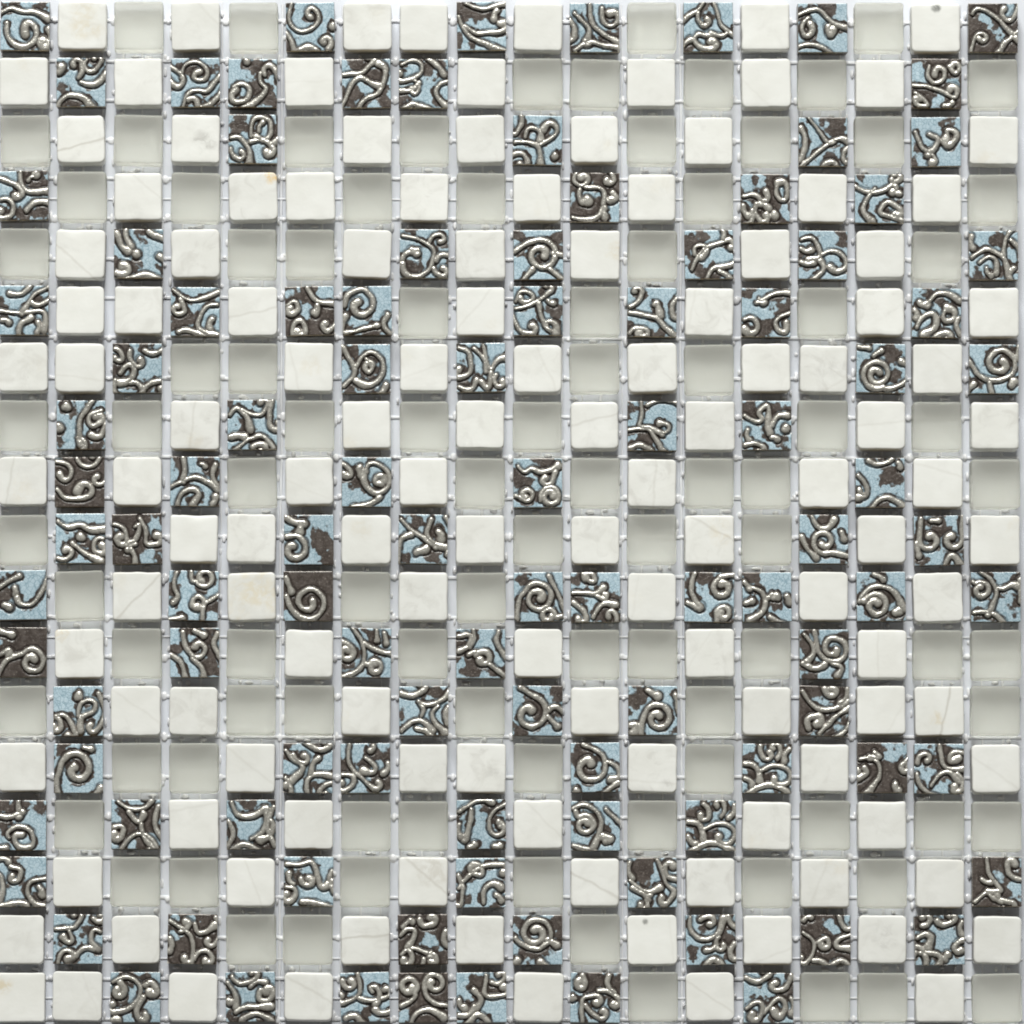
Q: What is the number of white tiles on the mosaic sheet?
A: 126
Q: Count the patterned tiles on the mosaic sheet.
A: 106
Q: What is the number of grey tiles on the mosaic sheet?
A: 92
